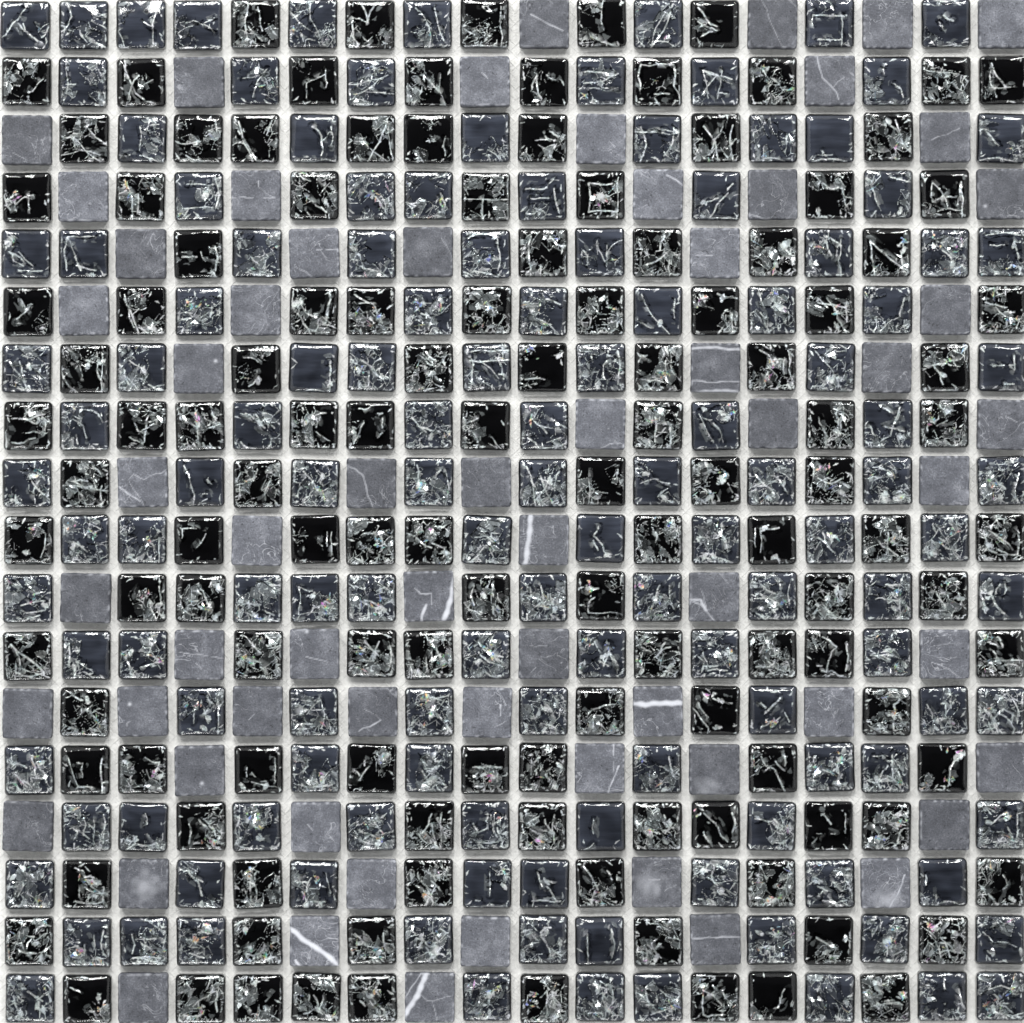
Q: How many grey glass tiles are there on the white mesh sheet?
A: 133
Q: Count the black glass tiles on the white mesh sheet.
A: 127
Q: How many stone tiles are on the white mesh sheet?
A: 64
